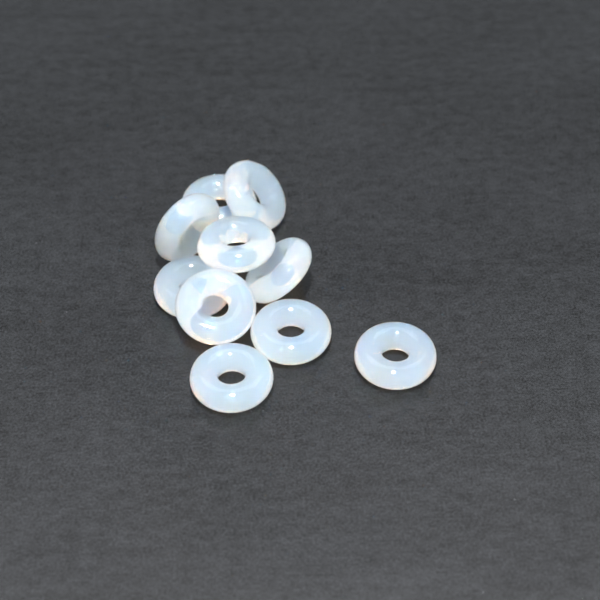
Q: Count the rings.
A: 10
